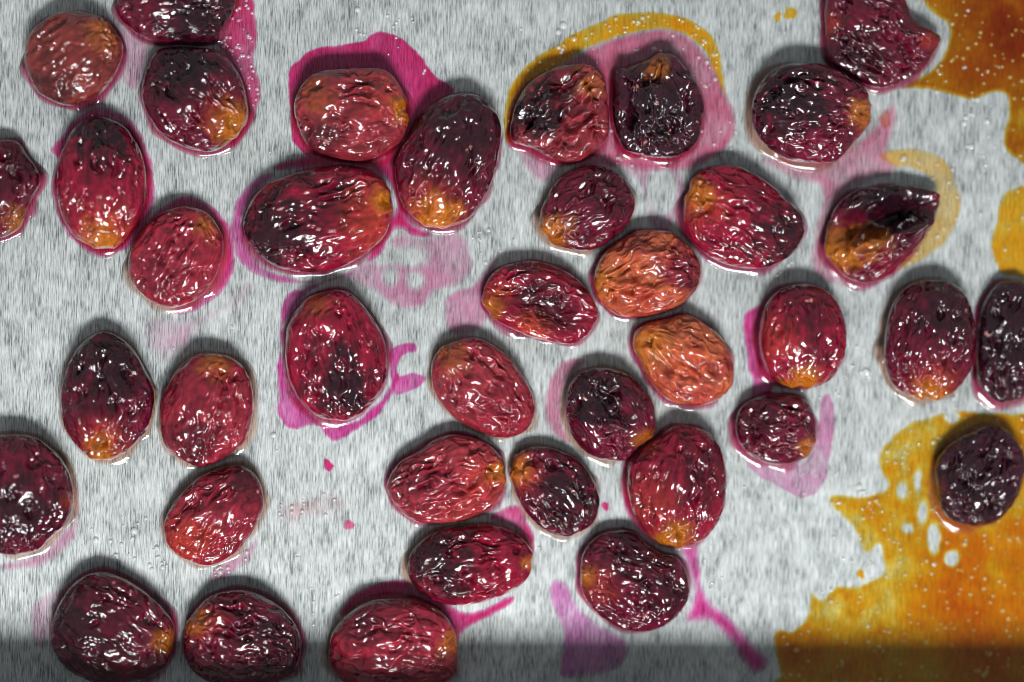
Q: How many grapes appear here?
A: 39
